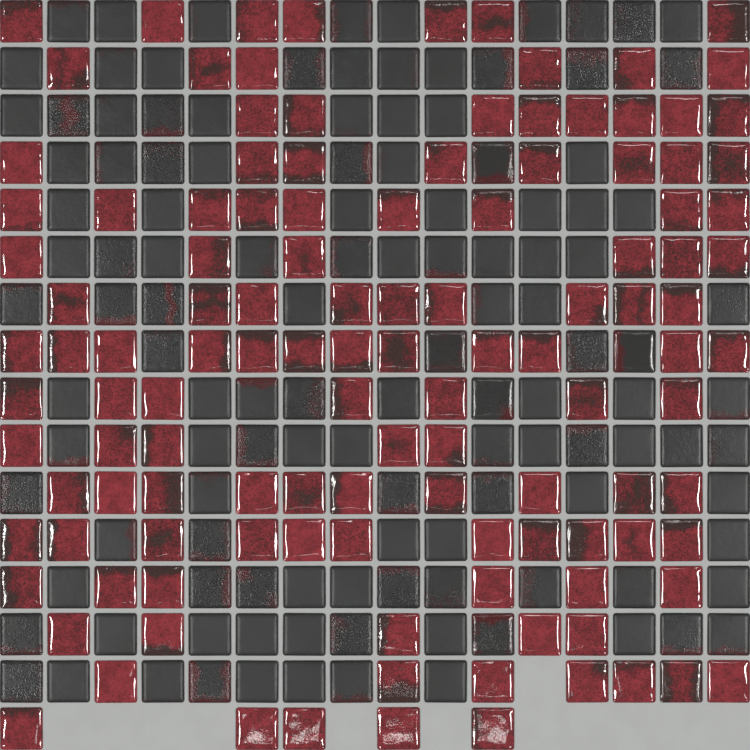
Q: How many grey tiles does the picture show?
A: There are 123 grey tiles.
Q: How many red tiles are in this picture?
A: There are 121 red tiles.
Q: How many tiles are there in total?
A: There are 244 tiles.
